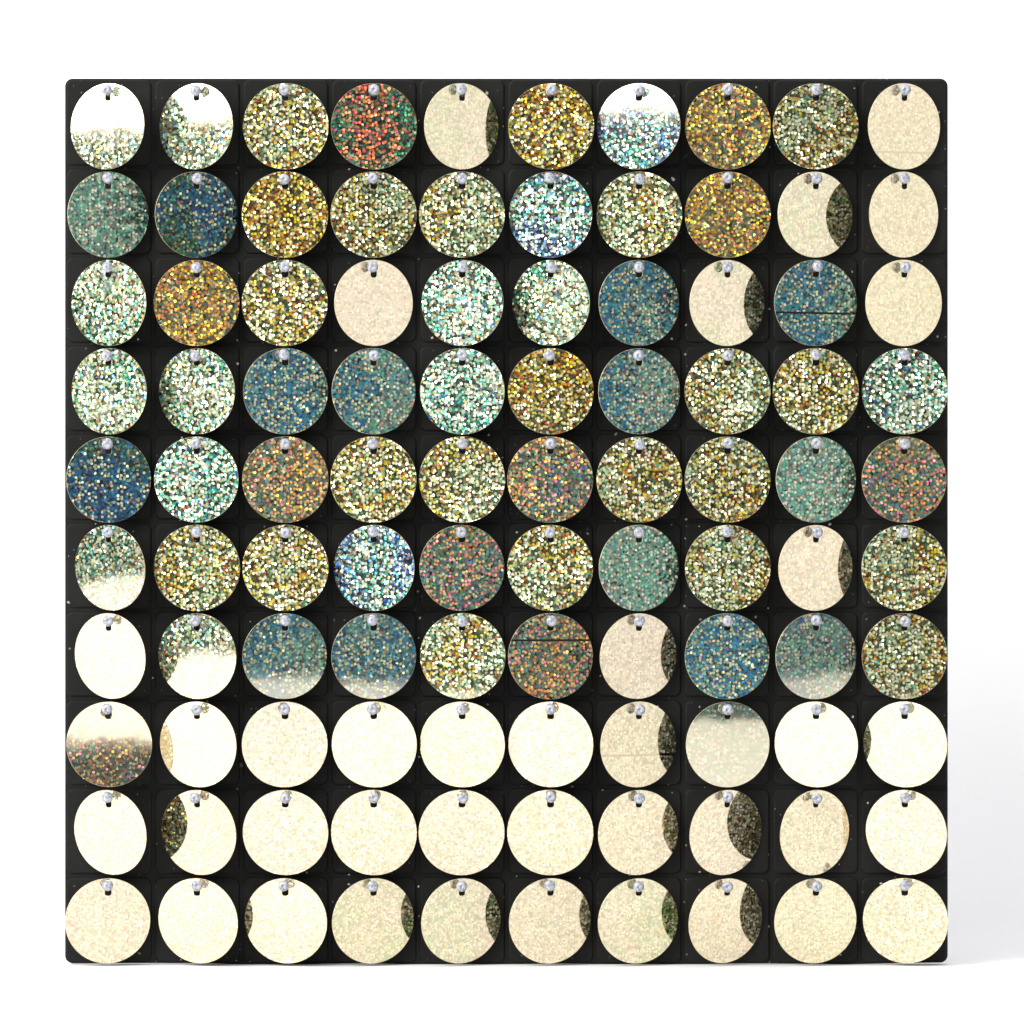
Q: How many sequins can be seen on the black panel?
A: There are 100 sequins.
